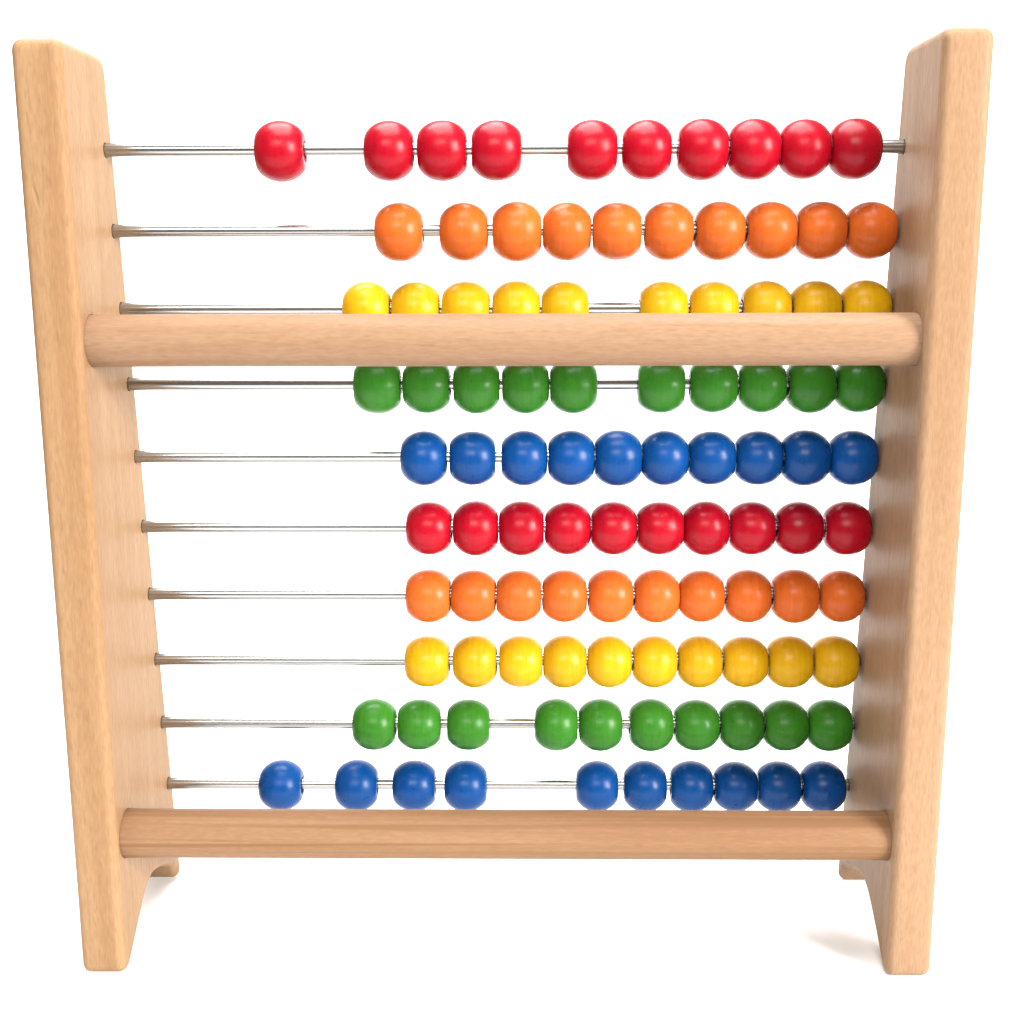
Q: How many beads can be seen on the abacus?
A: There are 100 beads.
